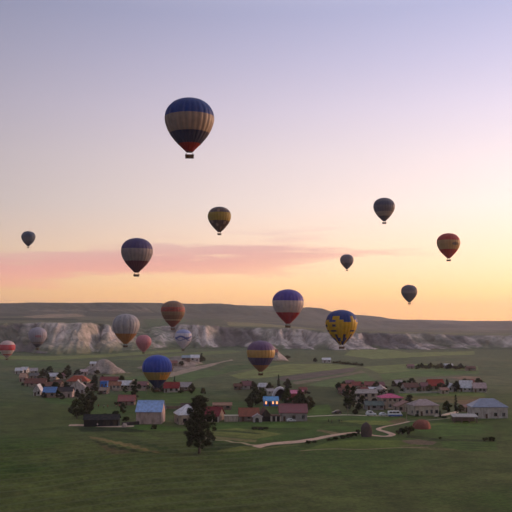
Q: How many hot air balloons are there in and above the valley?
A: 18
